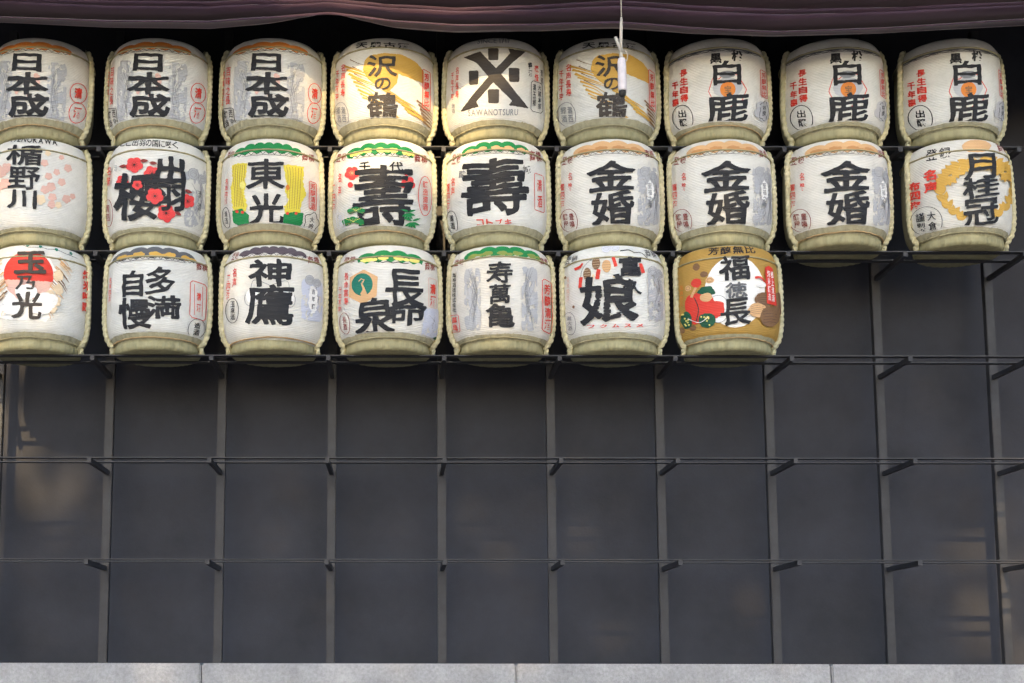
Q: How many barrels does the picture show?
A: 25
